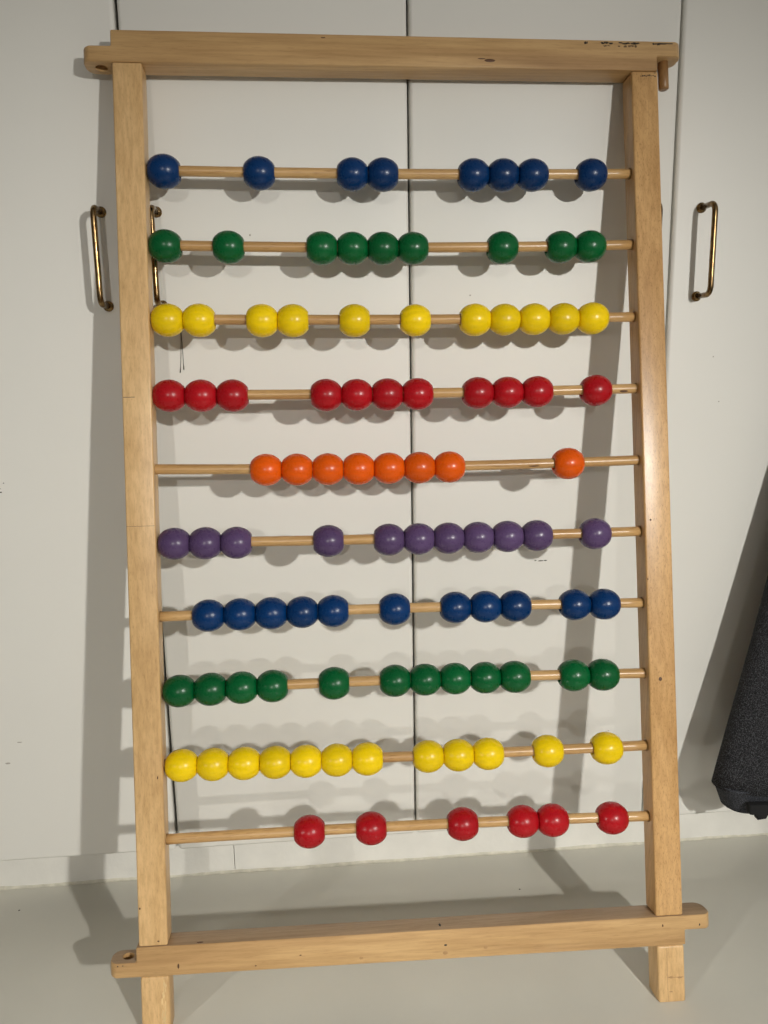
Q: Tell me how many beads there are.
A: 99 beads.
